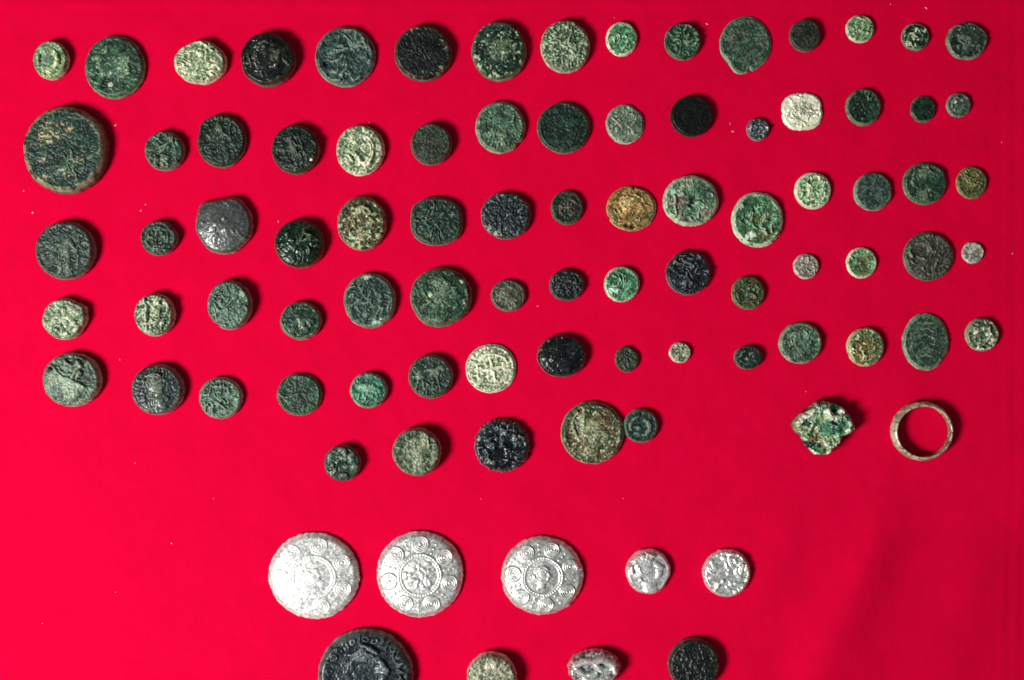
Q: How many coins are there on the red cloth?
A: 89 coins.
